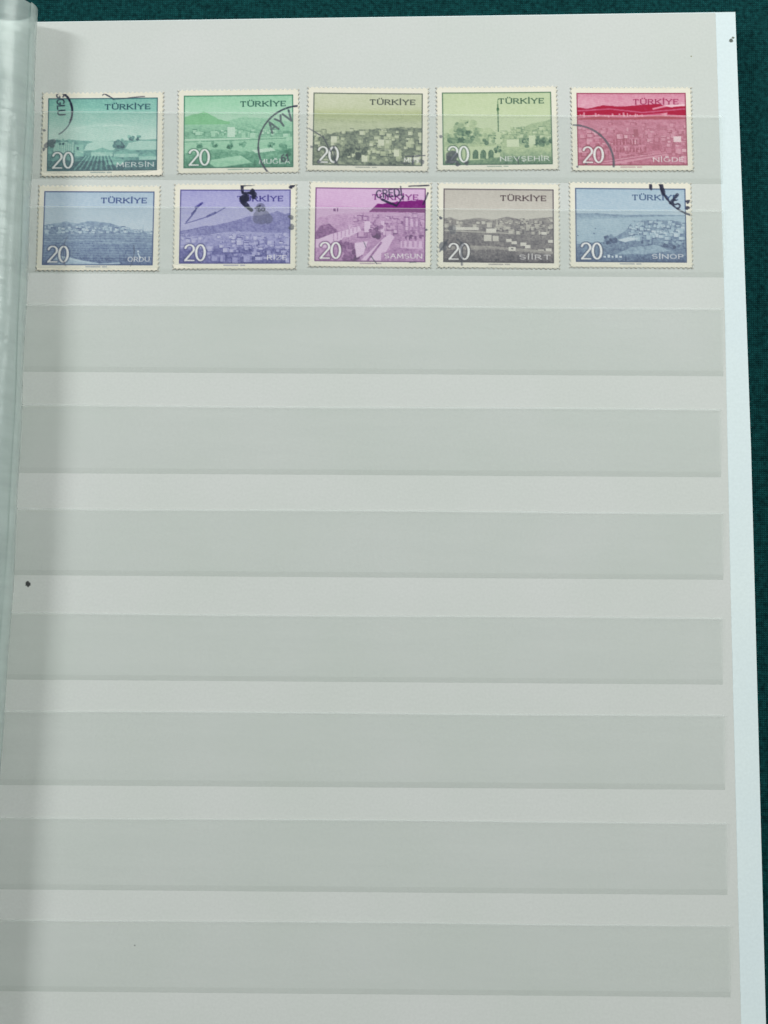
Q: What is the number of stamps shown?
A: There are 10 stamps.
